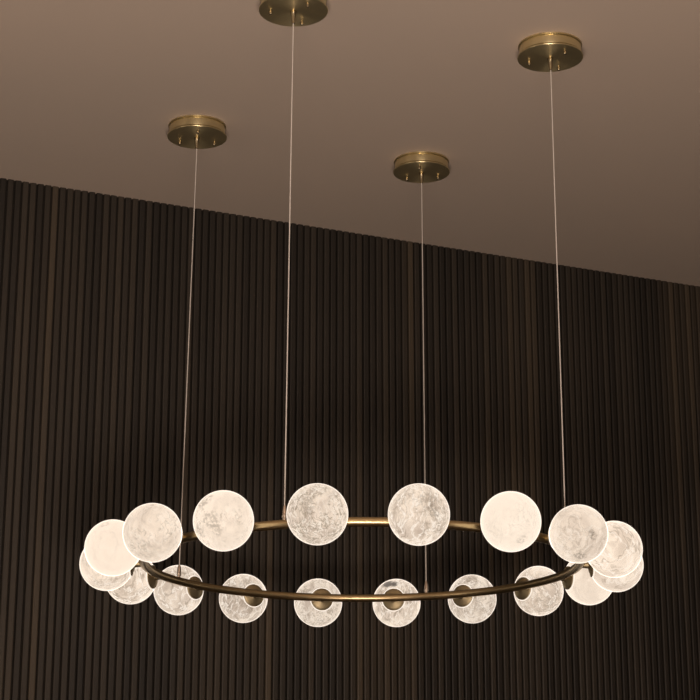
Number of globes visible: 18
